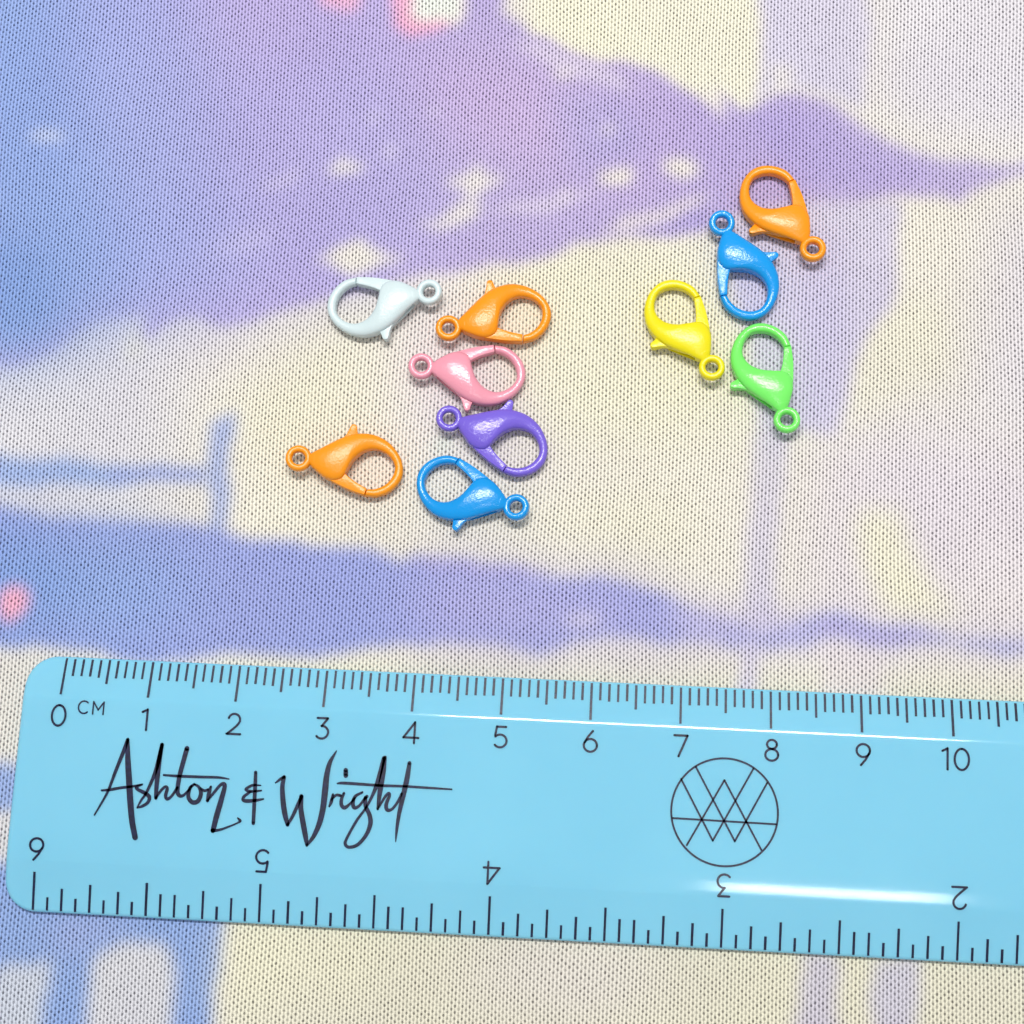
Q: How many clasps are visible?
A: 10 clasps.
